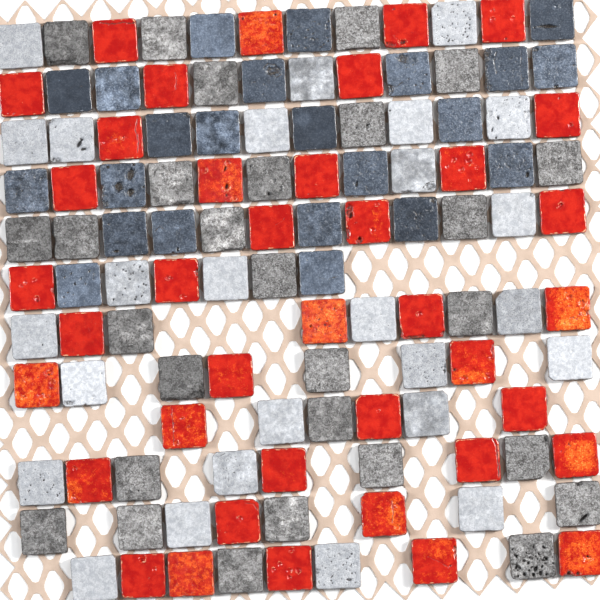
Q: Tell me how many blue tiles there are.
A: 23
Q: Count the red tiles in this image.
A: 39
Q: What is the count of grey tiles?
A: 28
